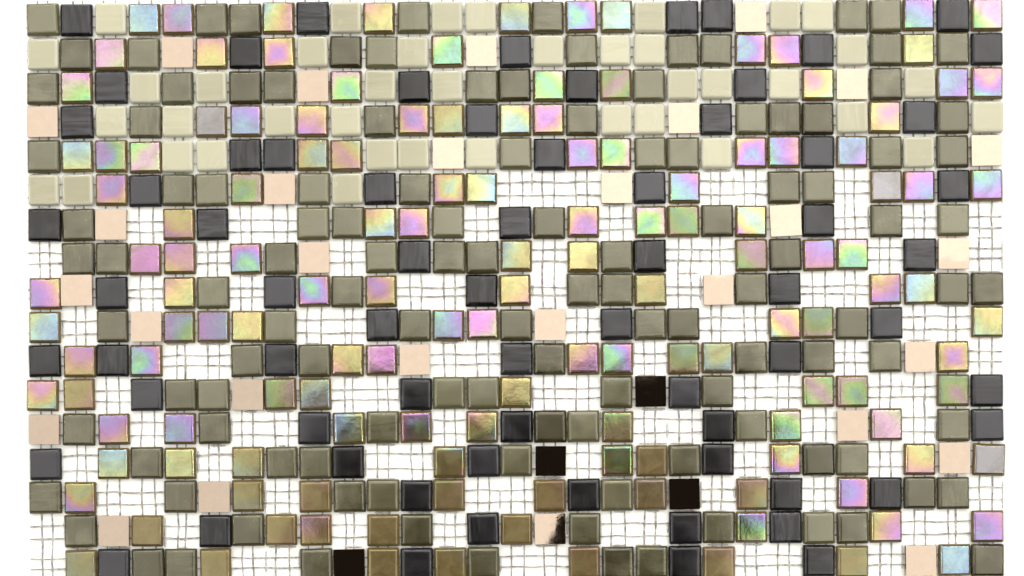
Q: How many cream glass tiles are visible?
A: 40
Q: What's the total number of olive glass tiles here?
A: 120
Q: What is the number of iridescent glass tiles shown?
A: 139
